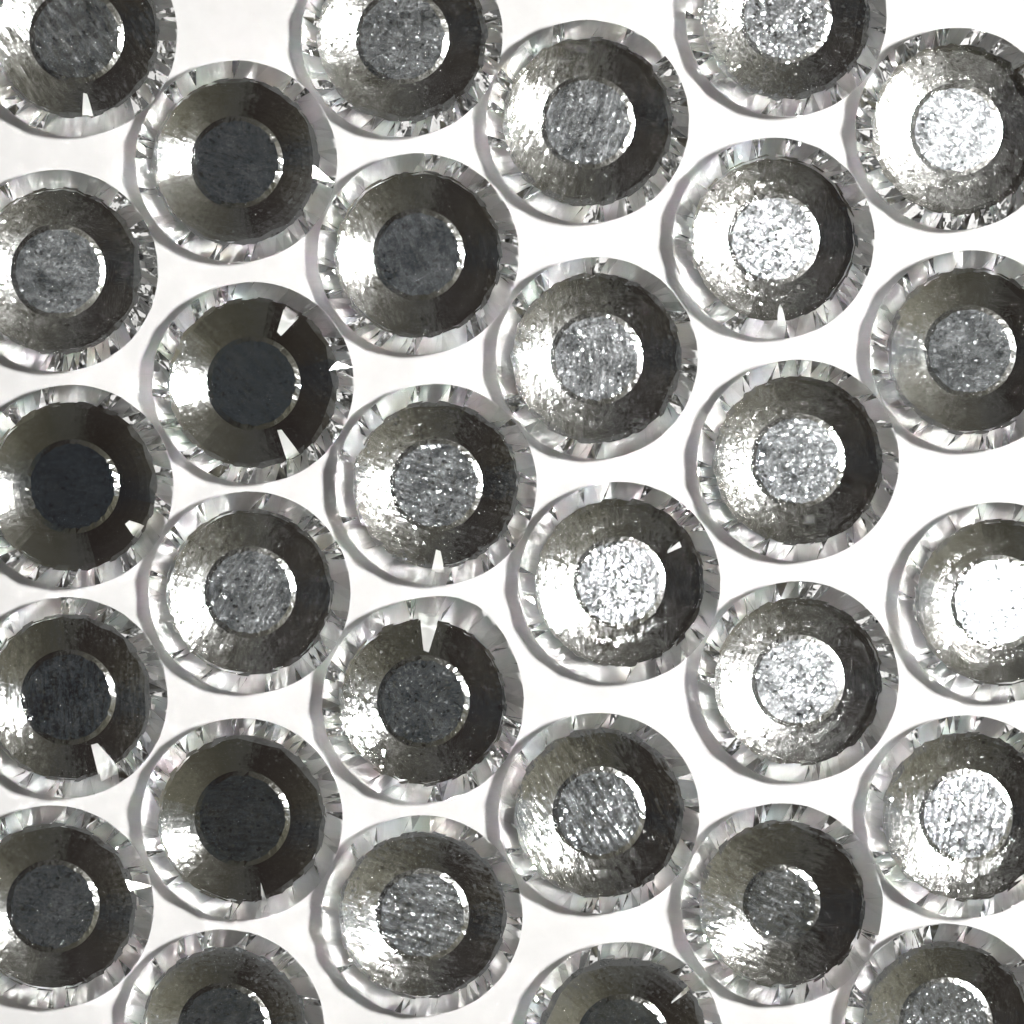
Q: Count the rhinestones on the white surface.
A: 30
